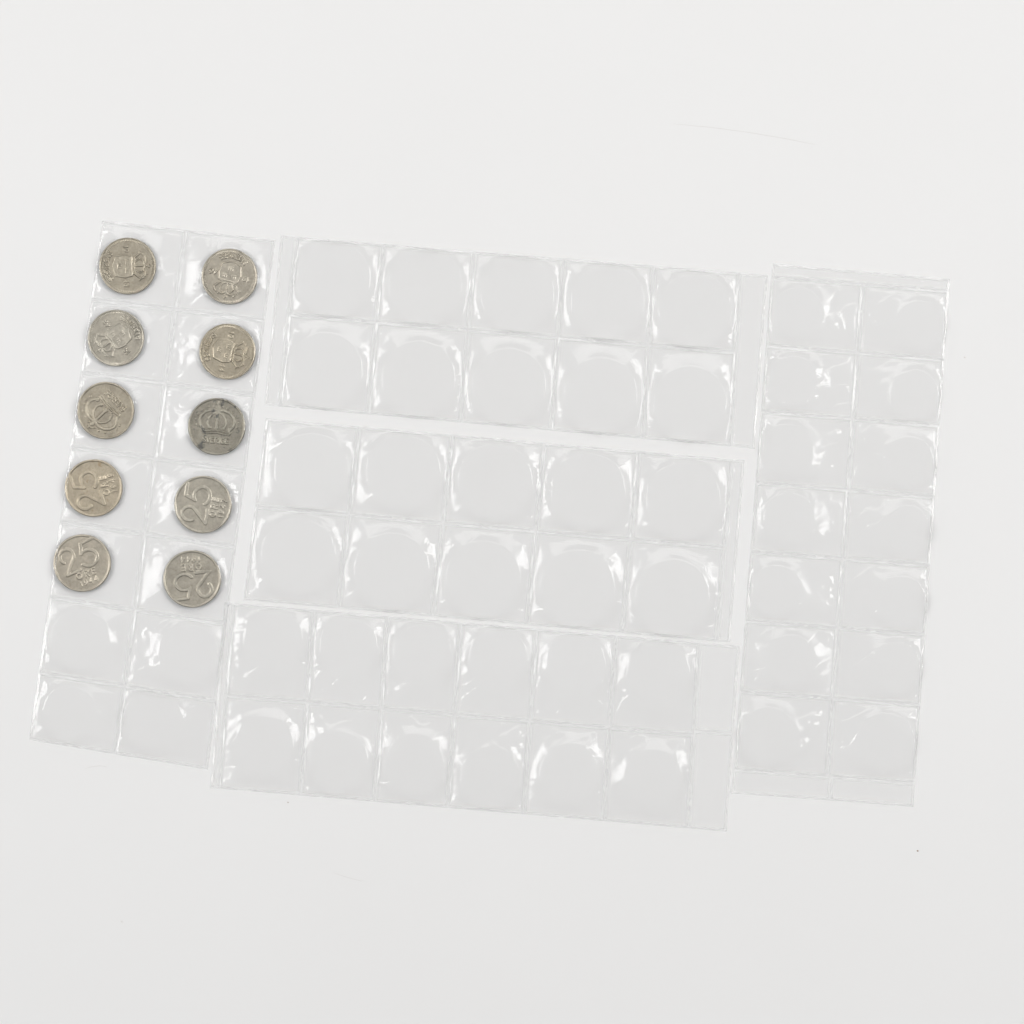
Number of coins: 10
